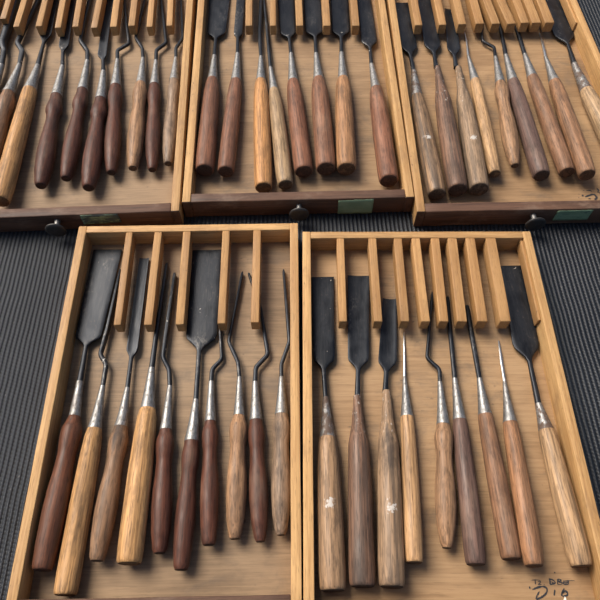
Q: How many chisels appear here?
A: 46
